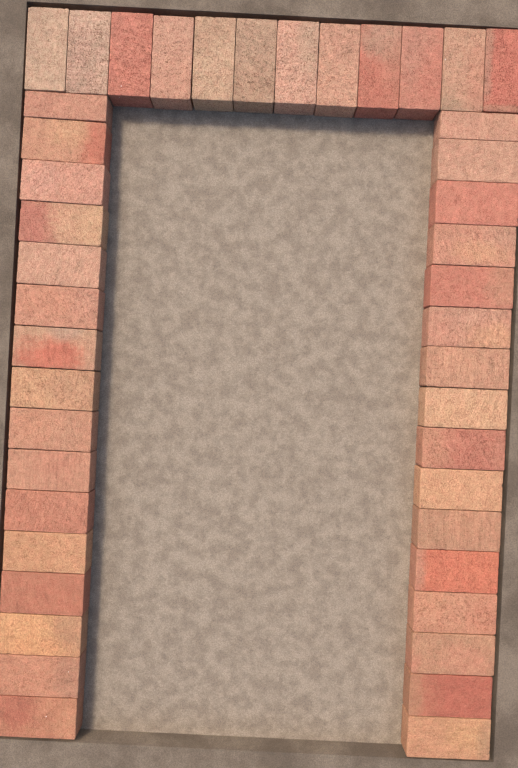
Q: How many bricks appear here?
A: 44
